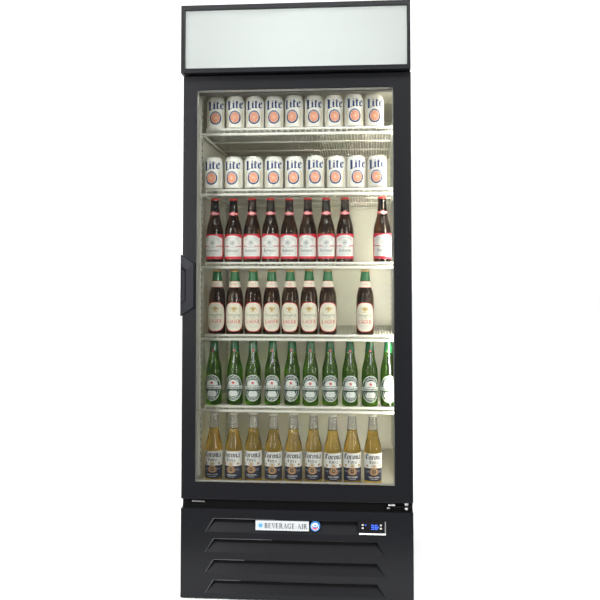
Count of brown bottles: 17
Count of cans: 18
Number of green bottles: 10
